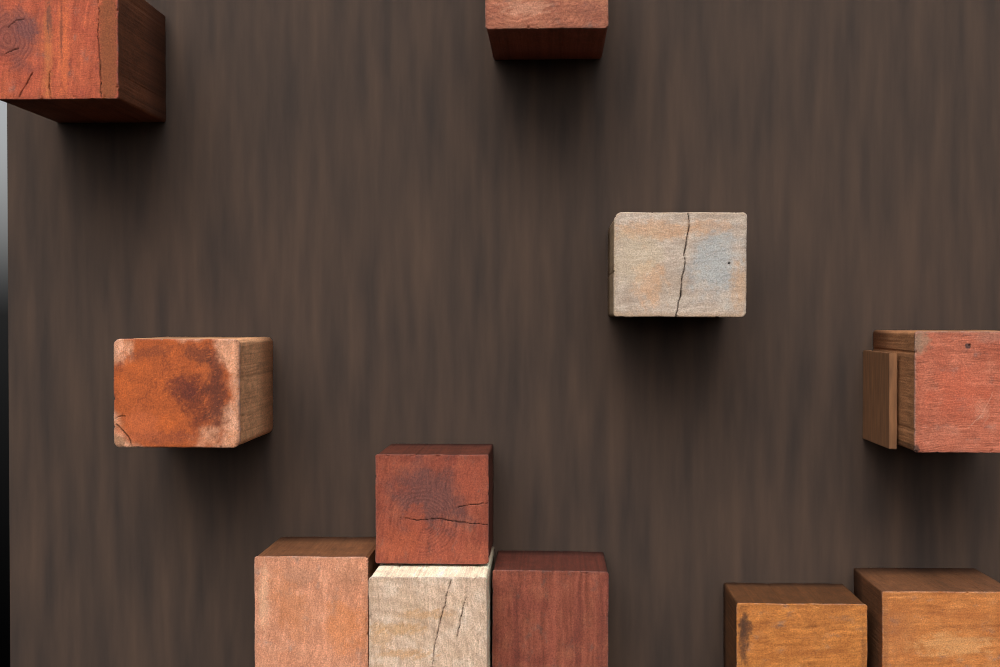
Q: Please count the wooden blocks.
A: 11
